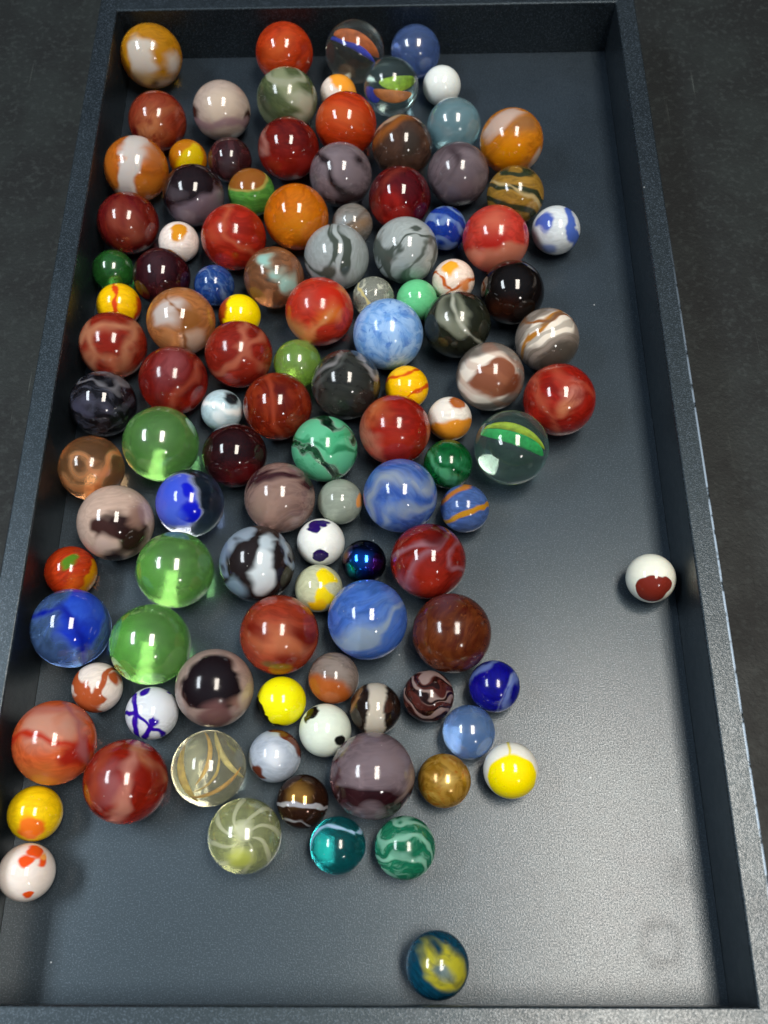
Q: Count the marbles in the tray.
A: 111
